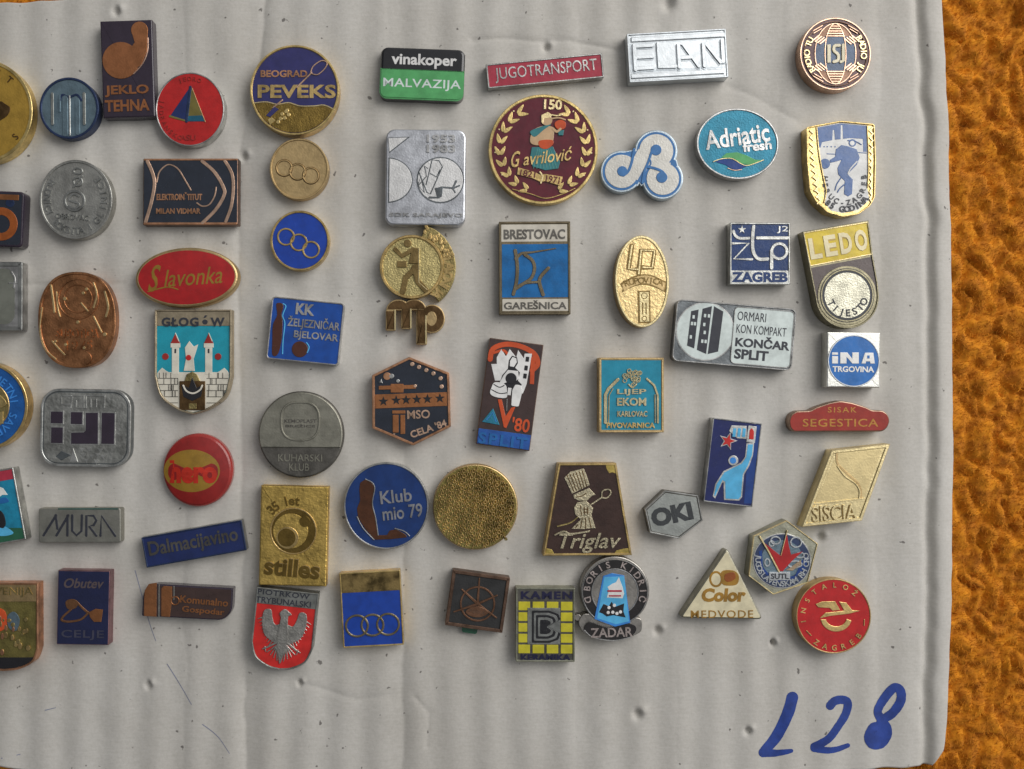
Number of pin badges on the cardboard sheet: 60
